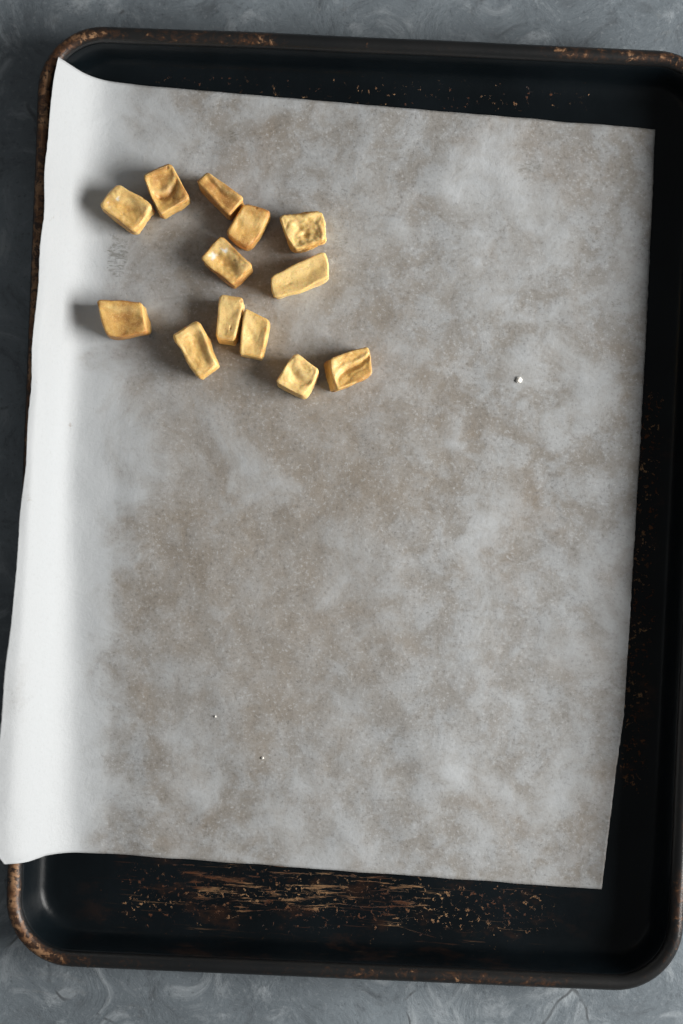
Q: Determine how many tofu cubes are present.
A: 13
